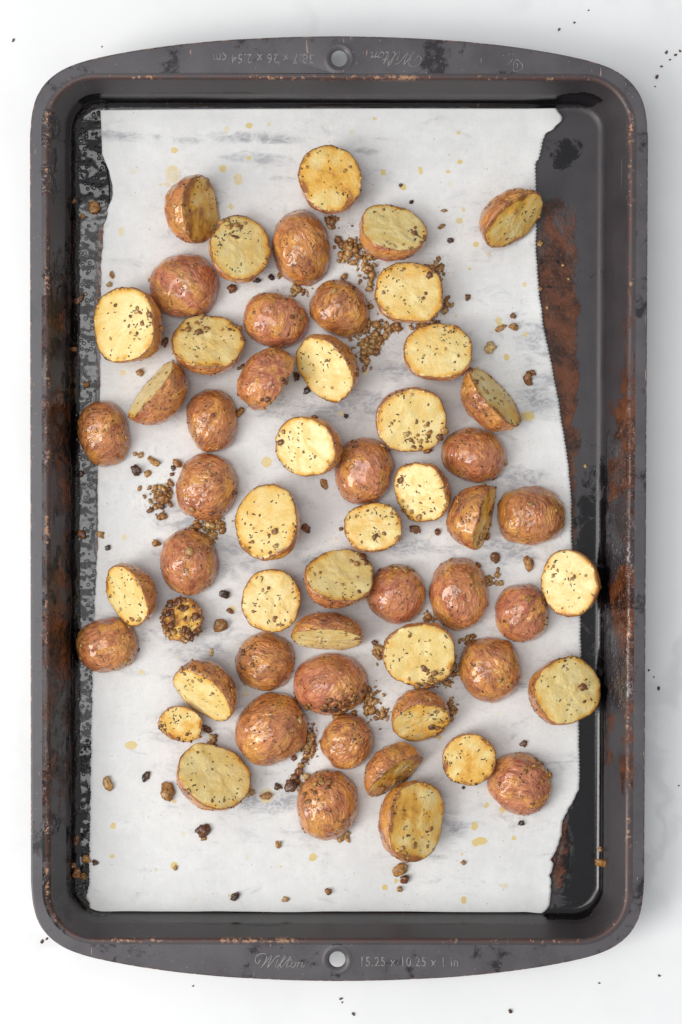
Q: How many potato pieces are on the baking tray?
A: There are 56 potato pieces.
